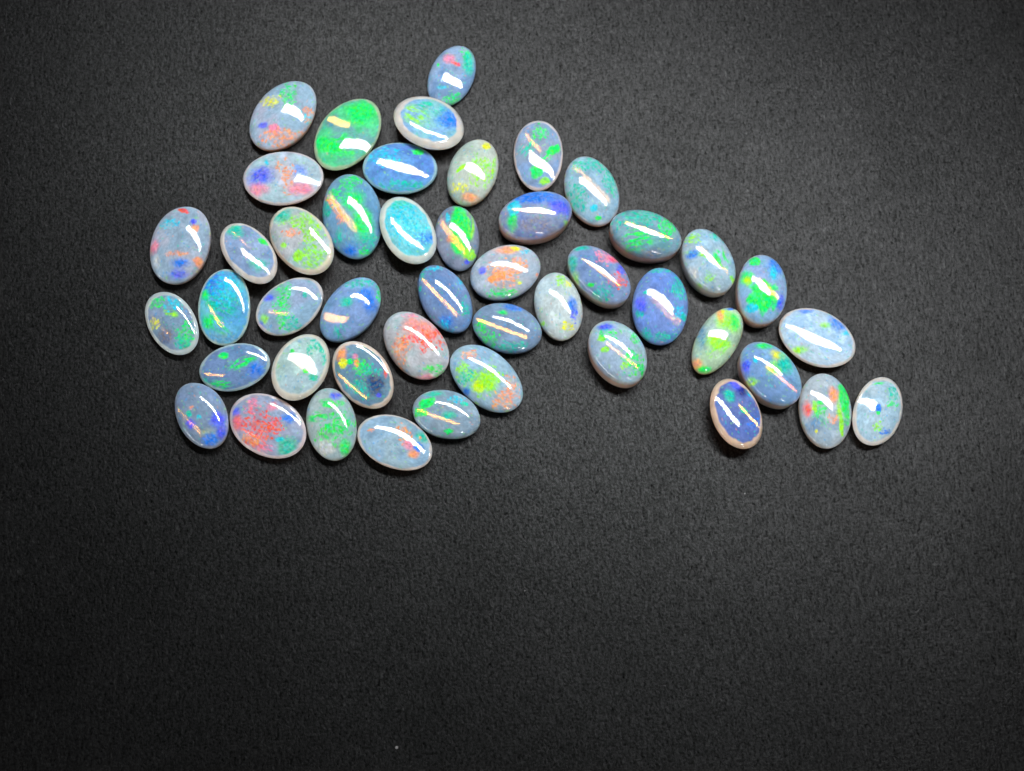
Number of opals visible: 46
